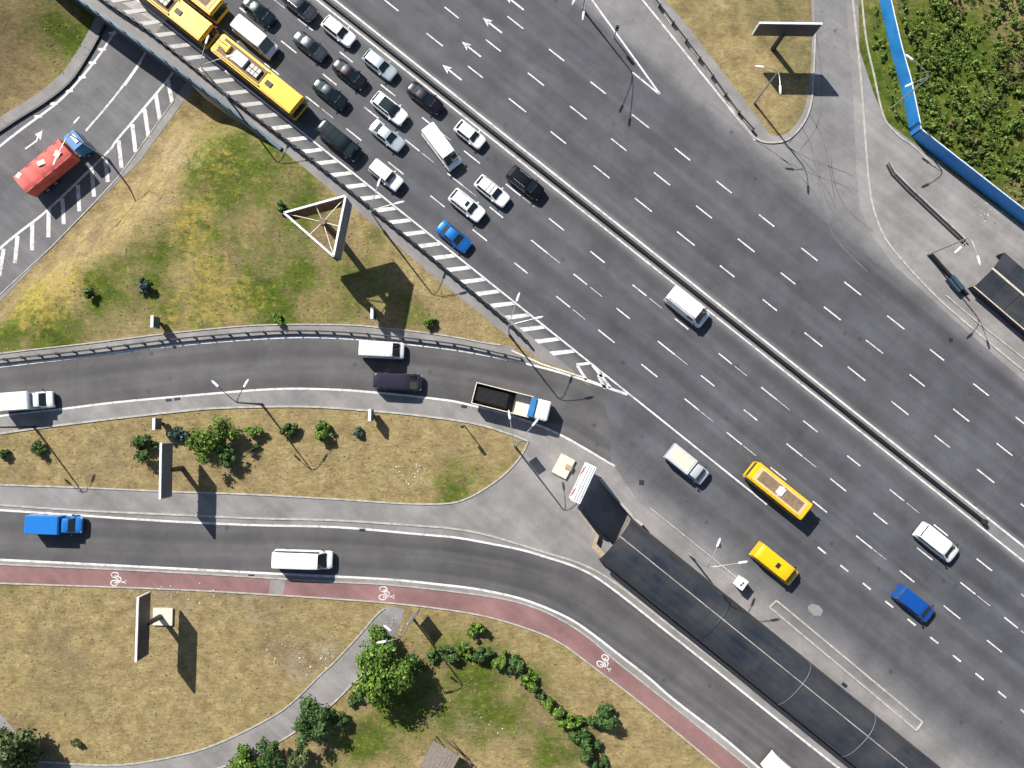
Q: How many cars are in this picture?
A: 16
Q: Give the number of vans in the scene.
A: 14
